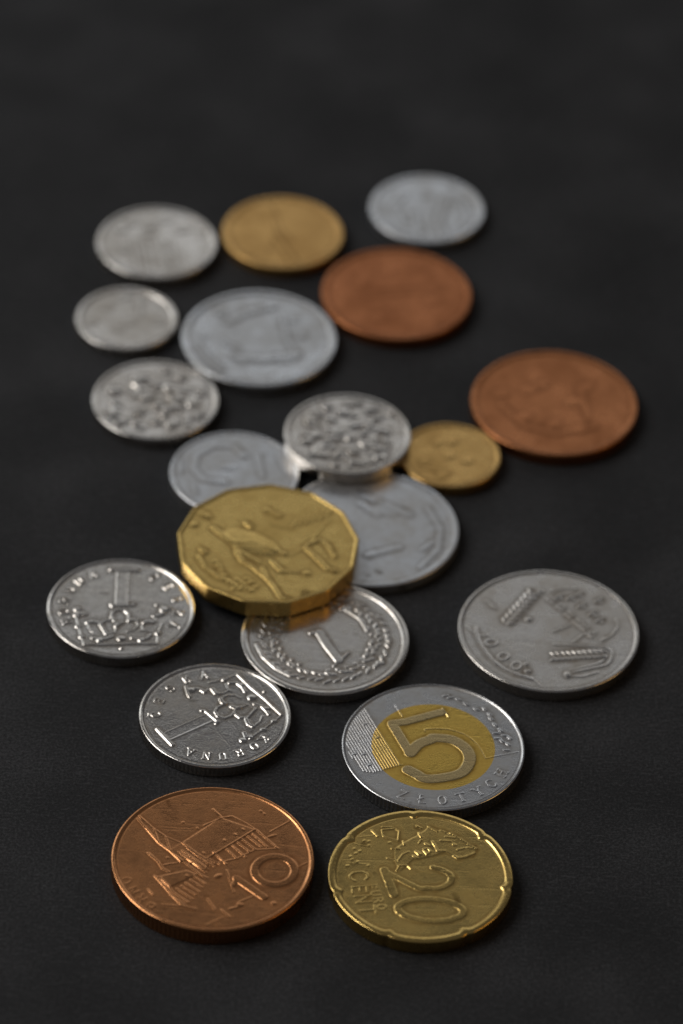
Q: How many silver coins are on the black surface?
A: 12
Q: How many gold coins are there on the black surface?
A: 4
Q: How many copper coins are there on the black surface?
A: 3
